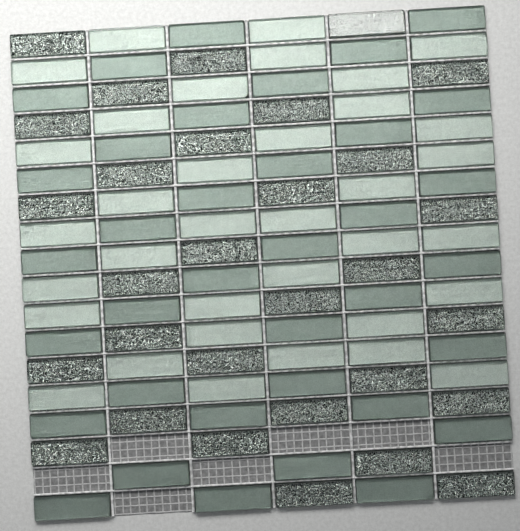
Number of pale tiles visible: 35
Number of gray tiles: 36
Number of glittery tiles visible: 30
